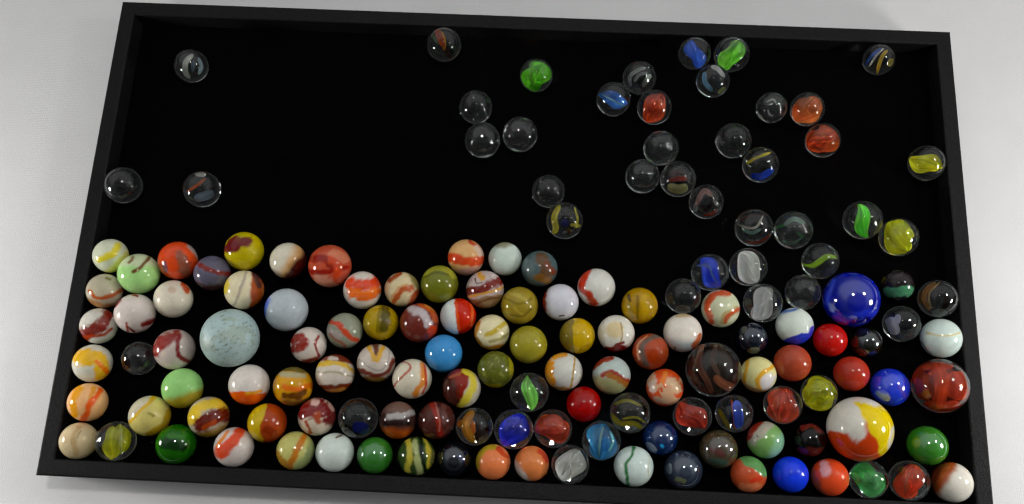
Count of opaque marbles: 92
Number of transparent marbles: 57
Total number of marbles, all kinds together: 149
